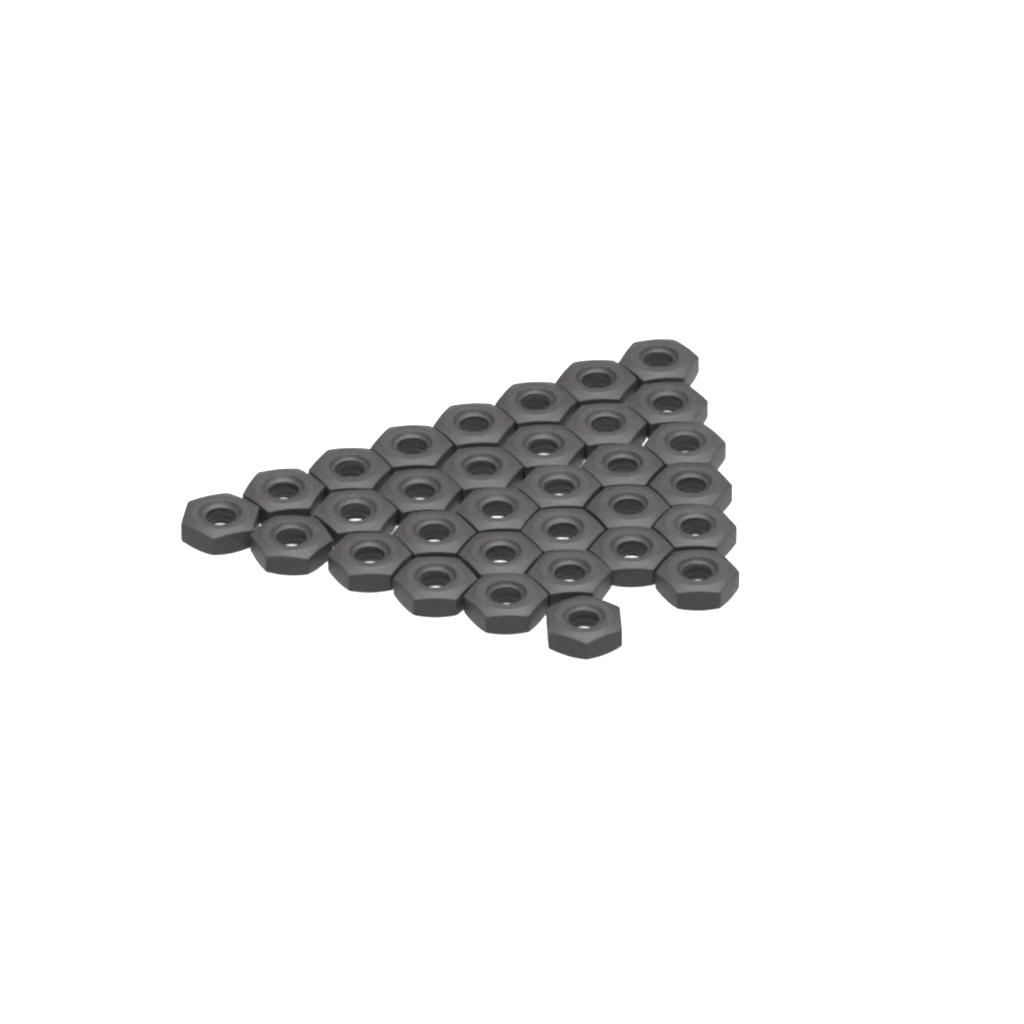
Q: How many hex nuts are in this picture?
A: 32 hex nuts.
